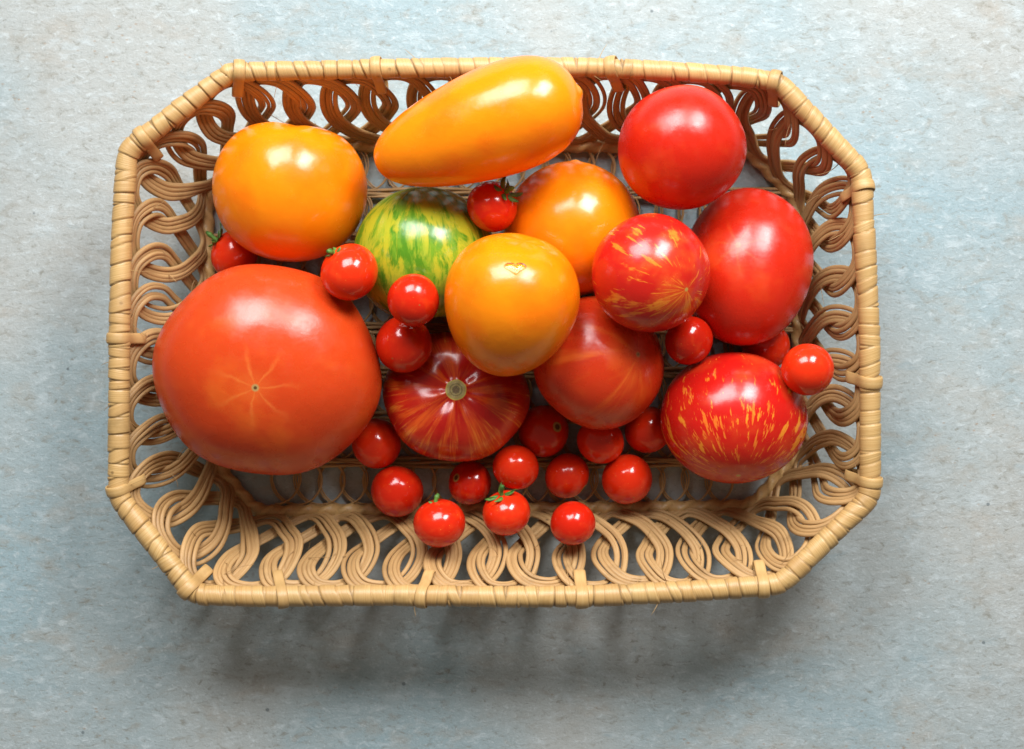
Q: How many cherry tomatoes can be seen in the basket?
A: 20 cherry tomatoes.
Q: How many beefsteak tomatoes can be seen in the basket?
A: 4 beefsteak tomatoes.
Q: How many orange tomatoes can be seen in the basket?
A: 4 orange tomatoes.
